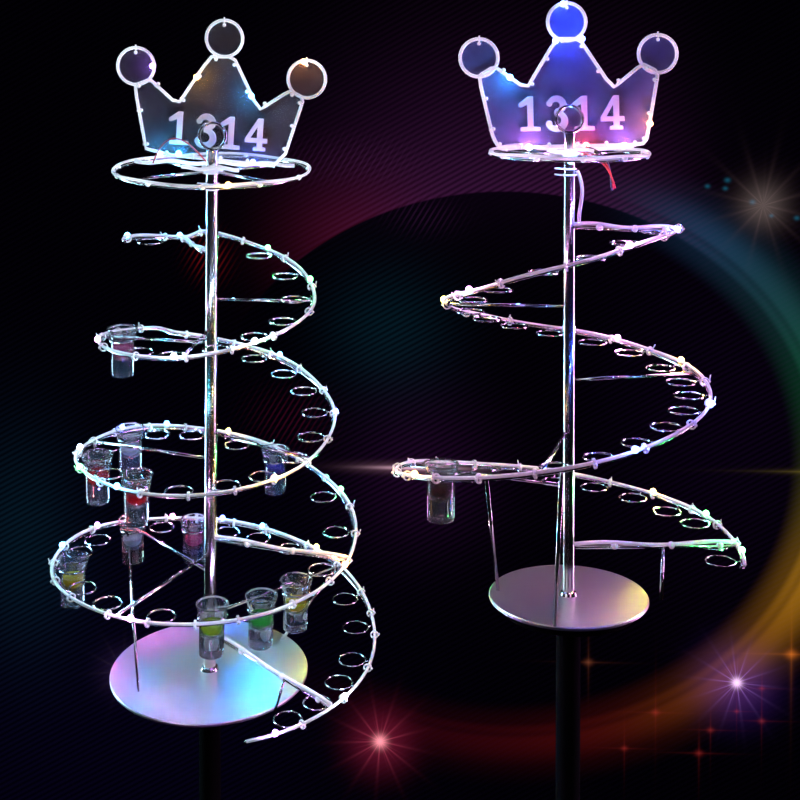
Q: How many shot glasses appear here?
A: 12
